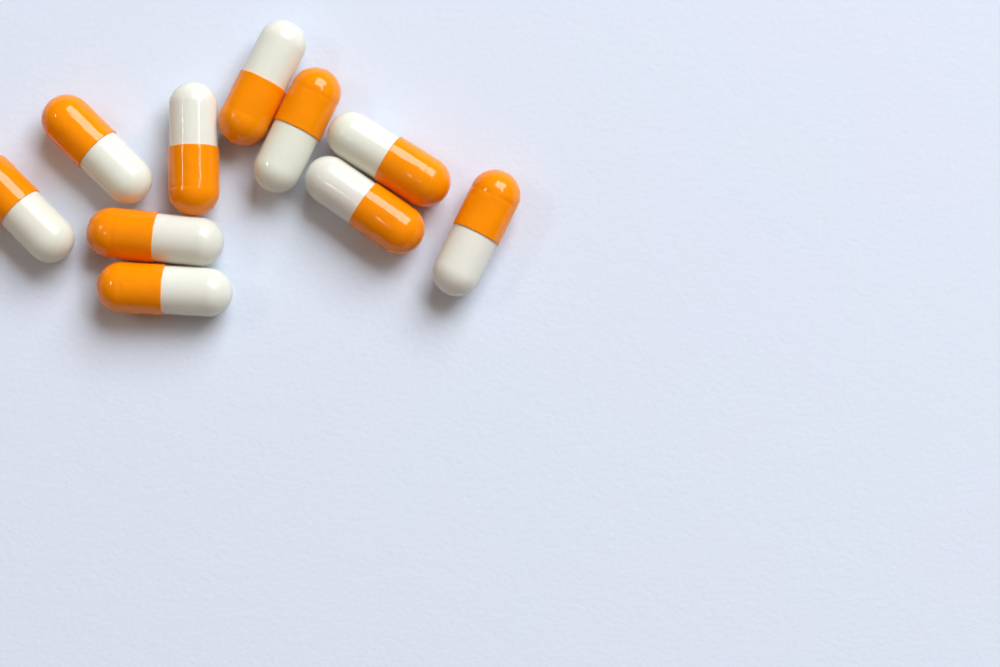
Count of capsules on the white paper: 10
